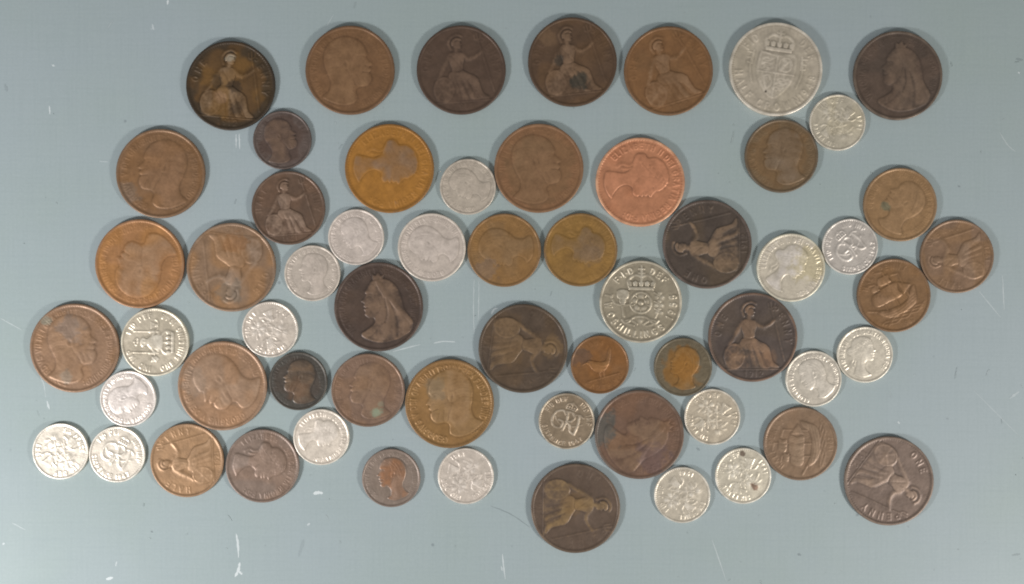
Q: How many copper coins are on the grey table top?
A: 38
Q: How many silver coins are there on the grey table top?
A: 22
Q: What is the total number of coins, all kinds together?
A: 60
